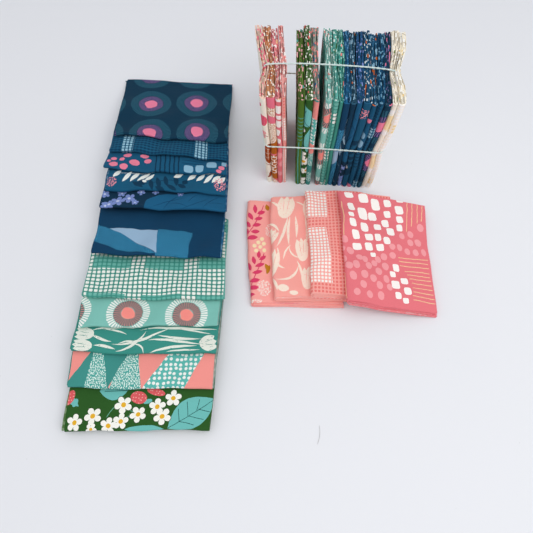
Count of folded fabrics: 34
